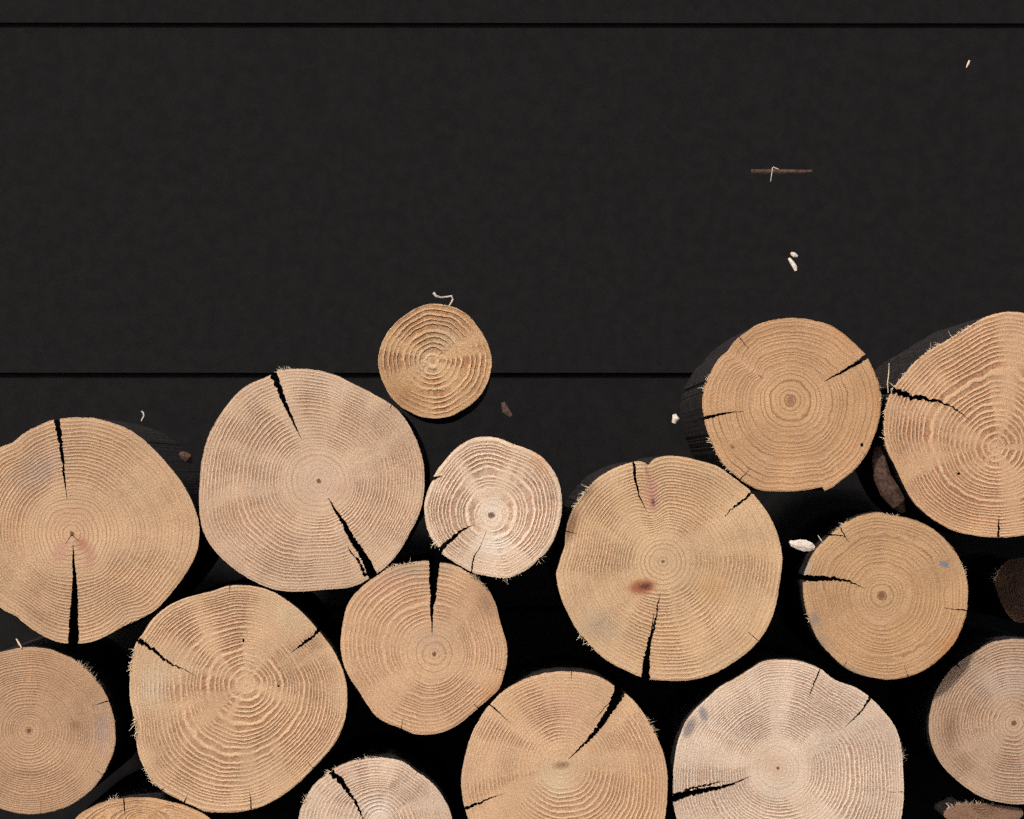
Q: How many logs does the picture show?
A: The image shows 18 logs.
